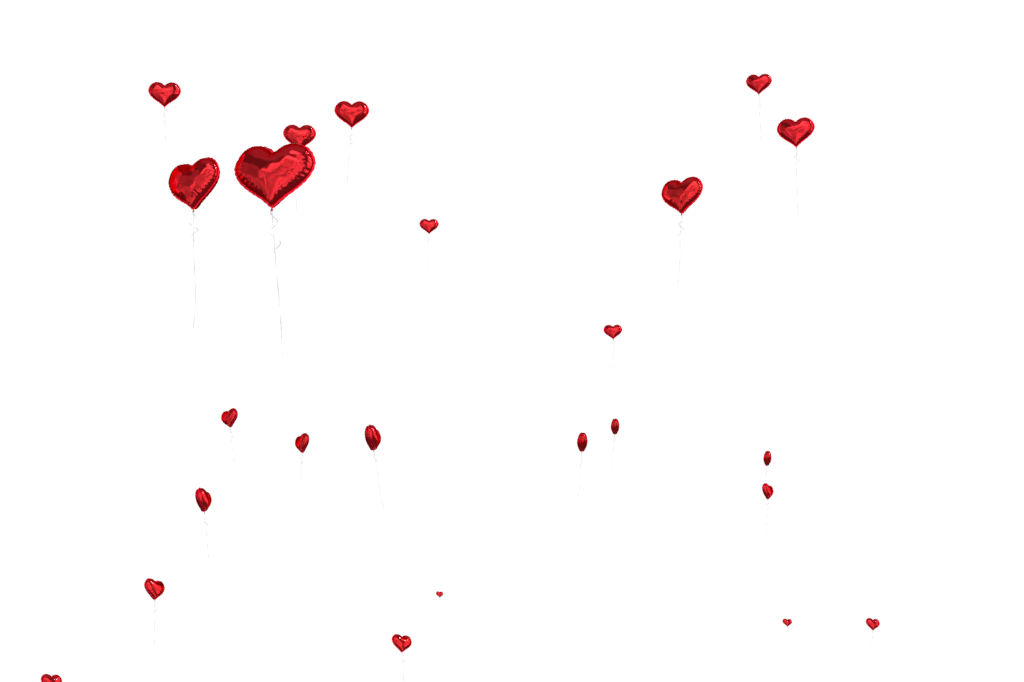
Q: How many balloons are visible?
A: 24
